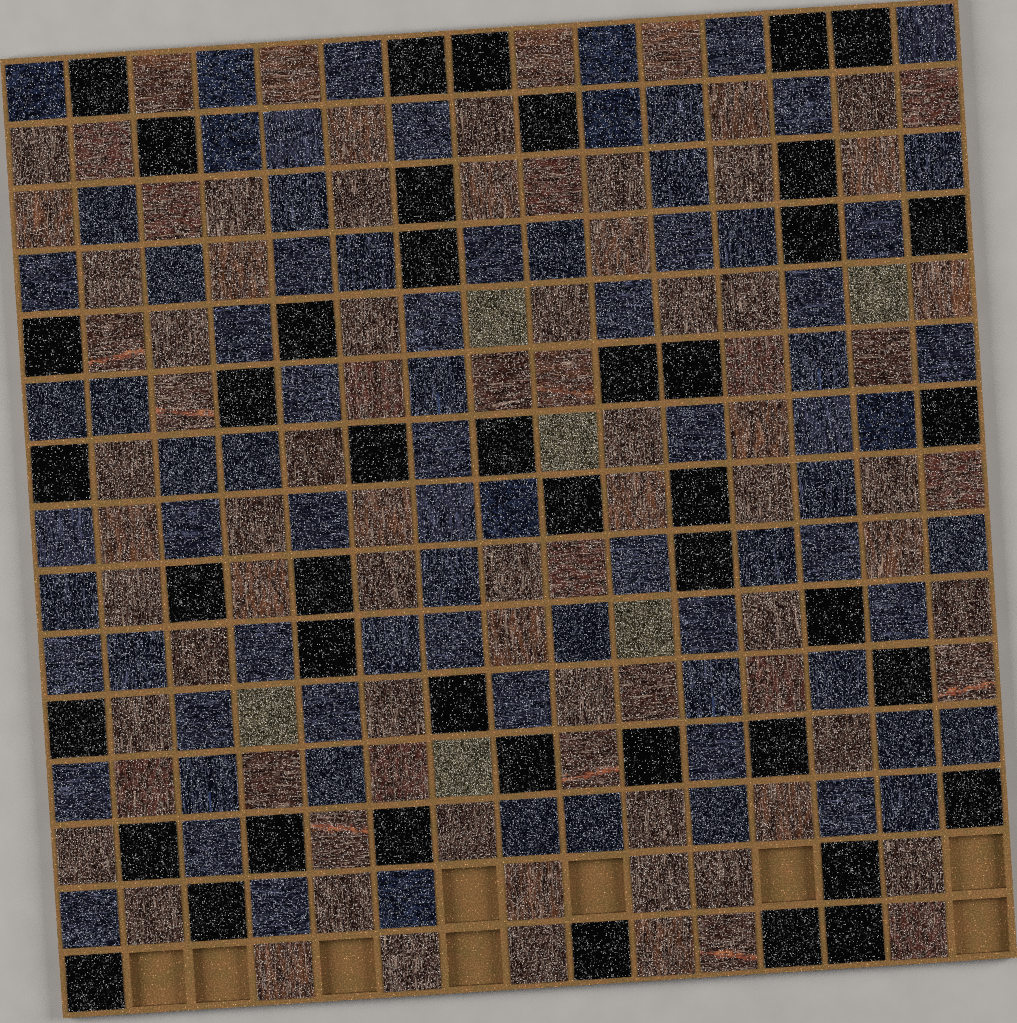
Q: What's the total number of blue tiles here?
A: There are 81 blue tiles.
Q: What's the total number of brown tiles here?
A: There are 85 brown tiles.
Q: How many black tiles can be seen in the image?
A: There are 44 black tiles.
